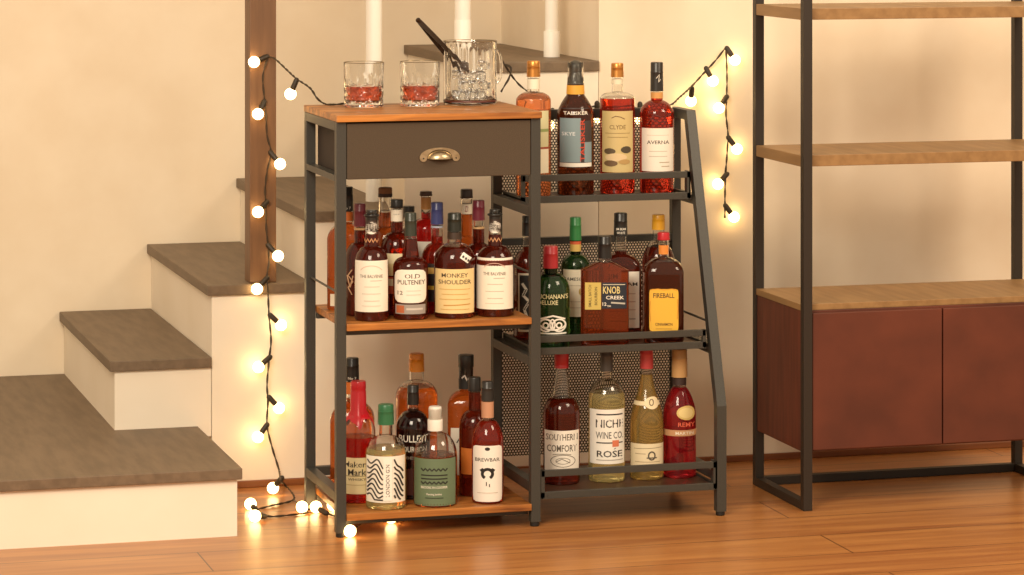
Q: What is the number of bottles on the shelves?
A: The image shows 37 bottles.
